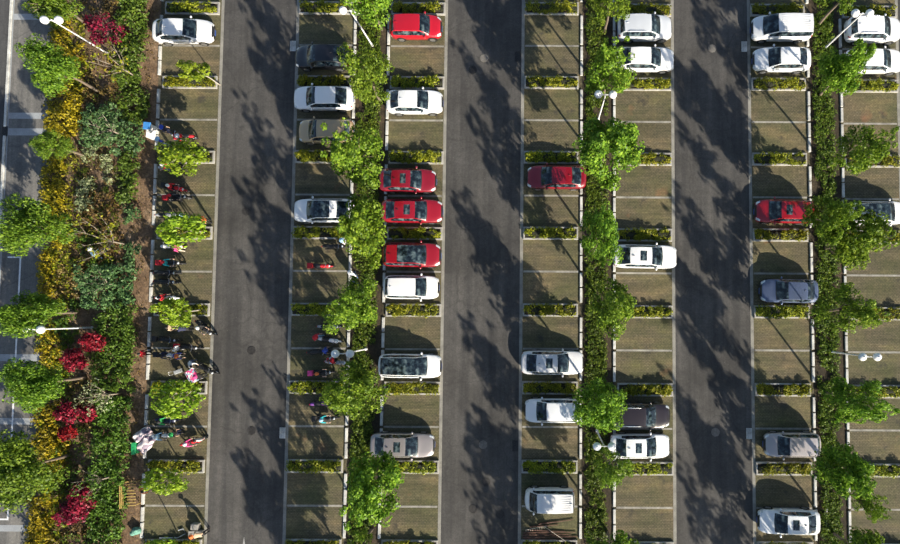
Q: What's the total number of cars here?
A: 31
